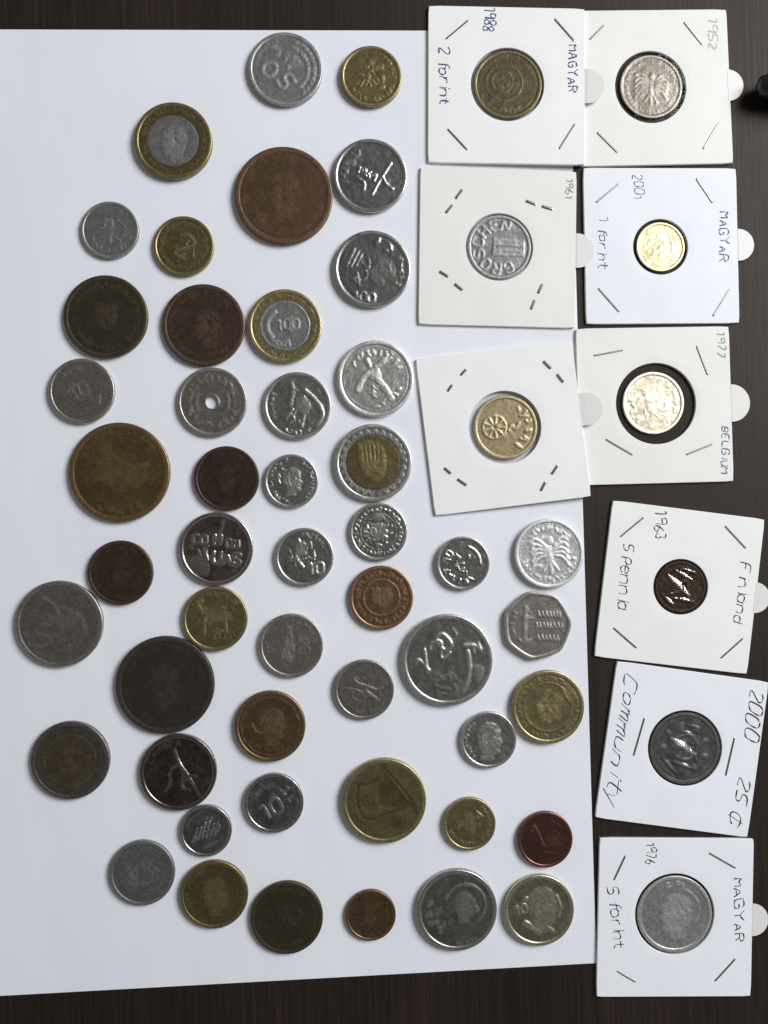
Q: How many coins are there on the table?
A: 58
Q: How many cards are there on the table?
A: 9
